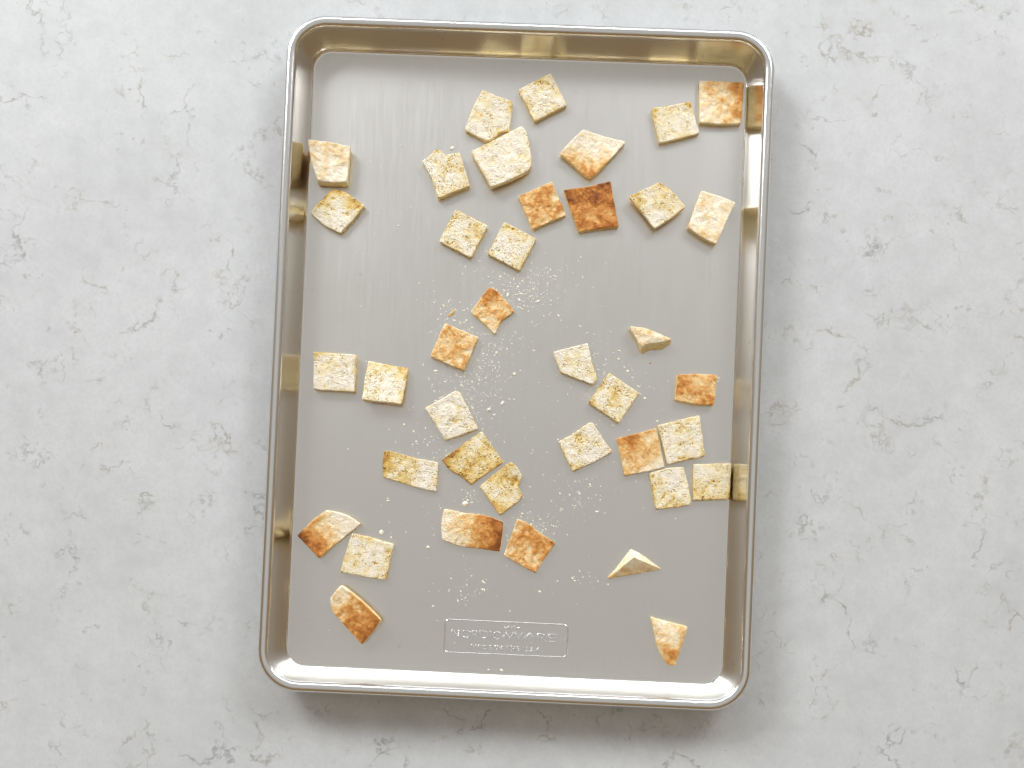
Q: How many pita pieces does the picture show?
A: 39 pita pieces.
